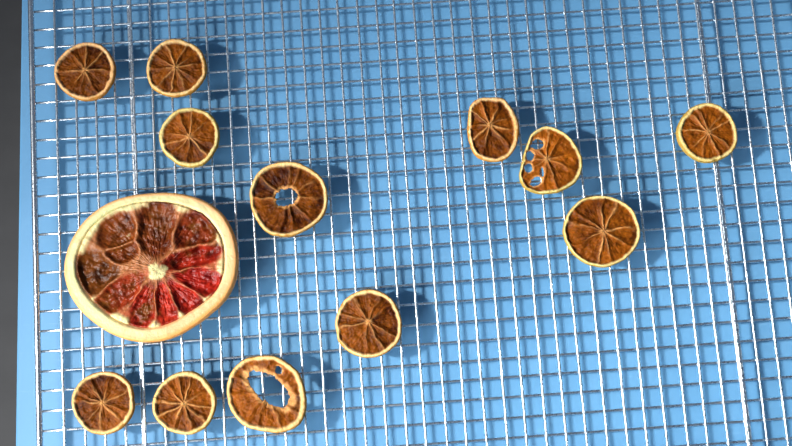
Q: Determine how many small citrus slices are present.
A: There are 12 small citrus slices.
